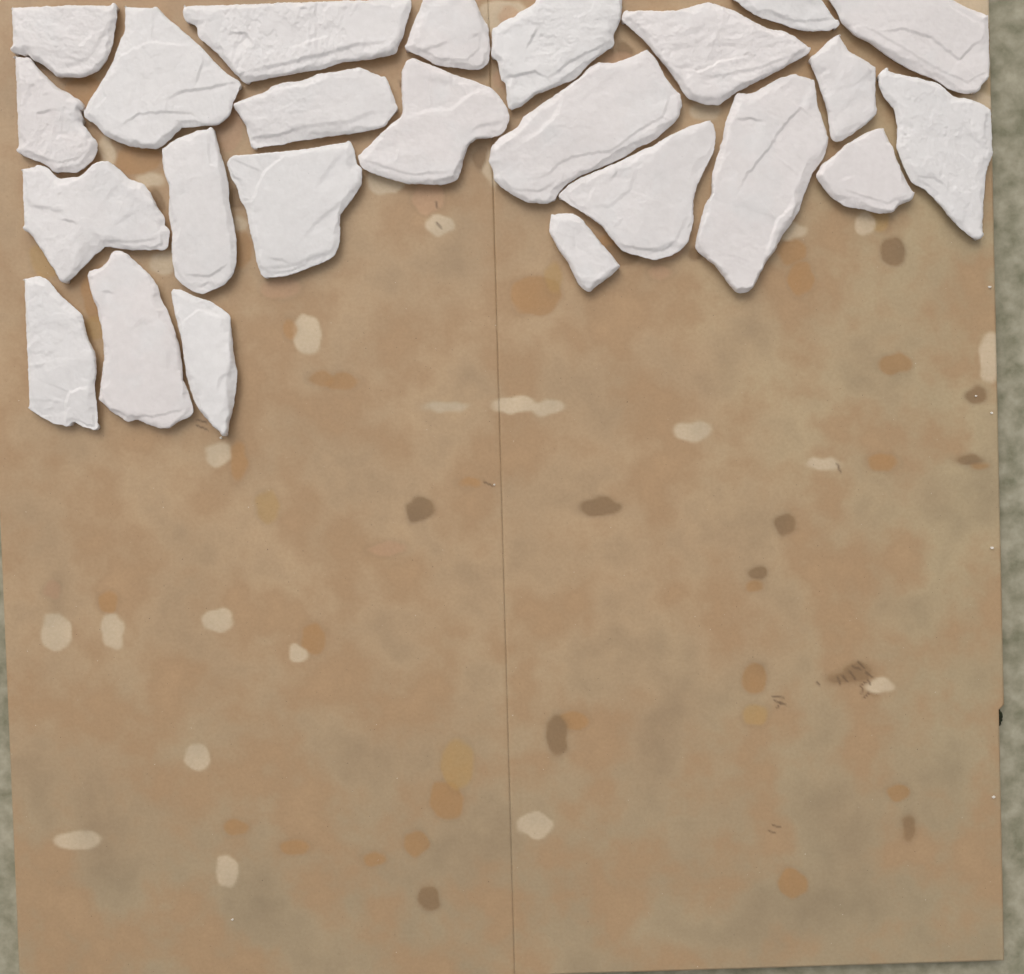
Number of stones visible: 24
